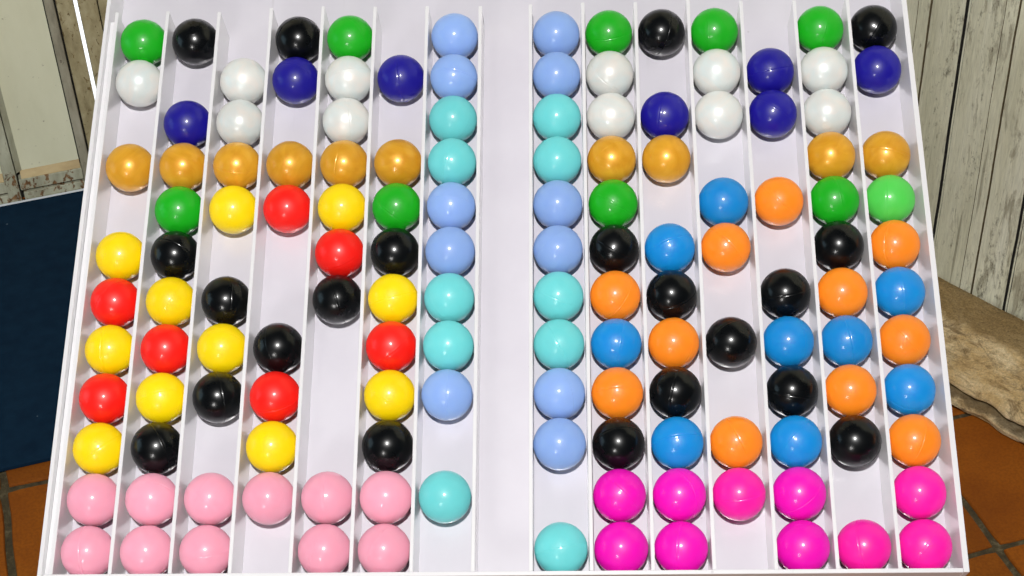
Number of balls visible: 139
